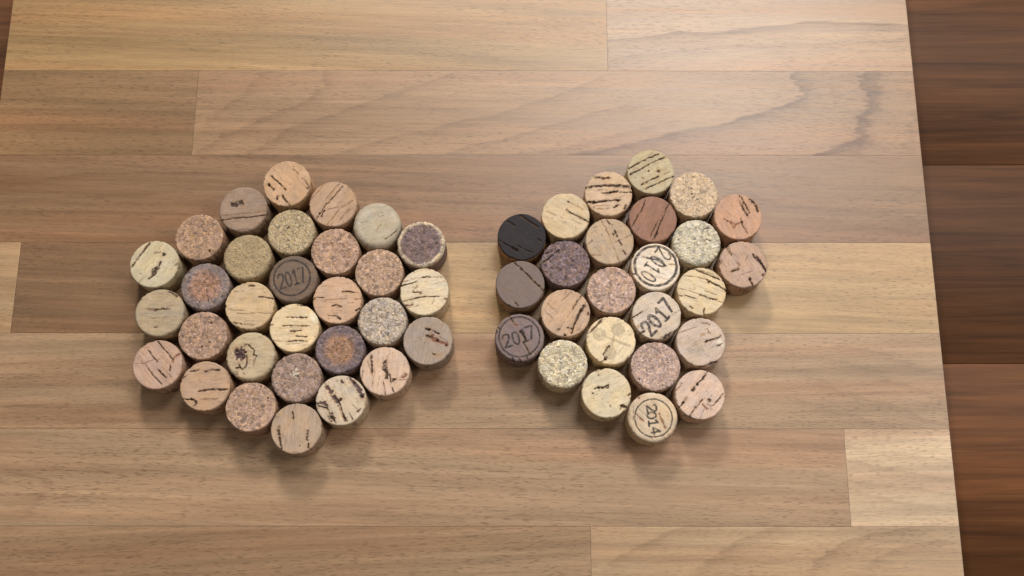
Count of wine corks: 55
